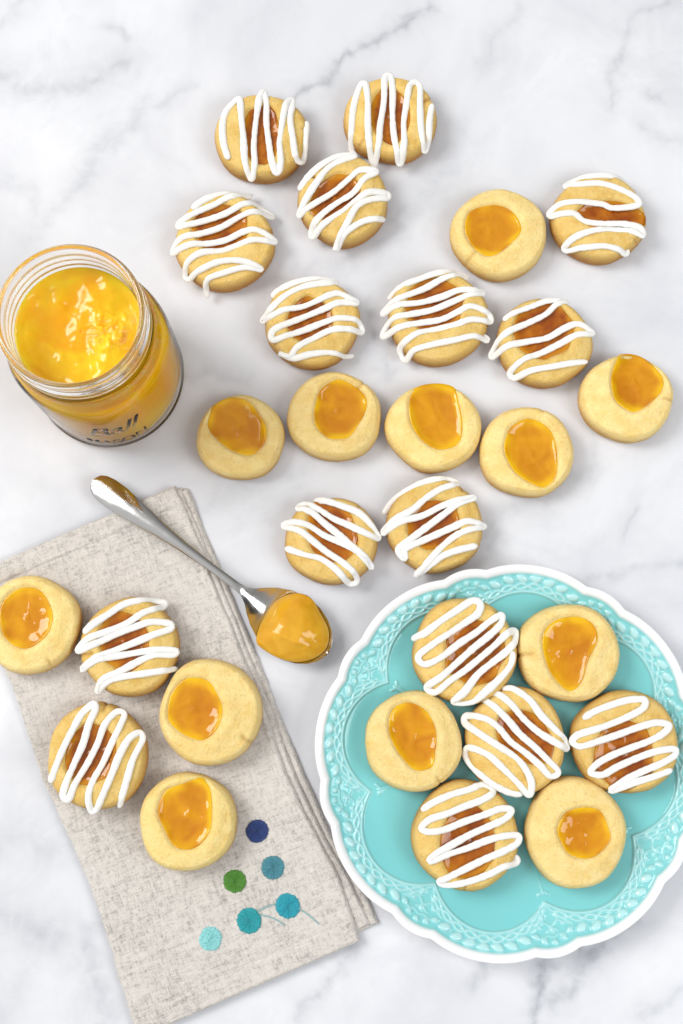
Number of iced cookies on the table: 16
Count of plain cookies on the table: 12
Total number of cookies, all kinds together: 28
